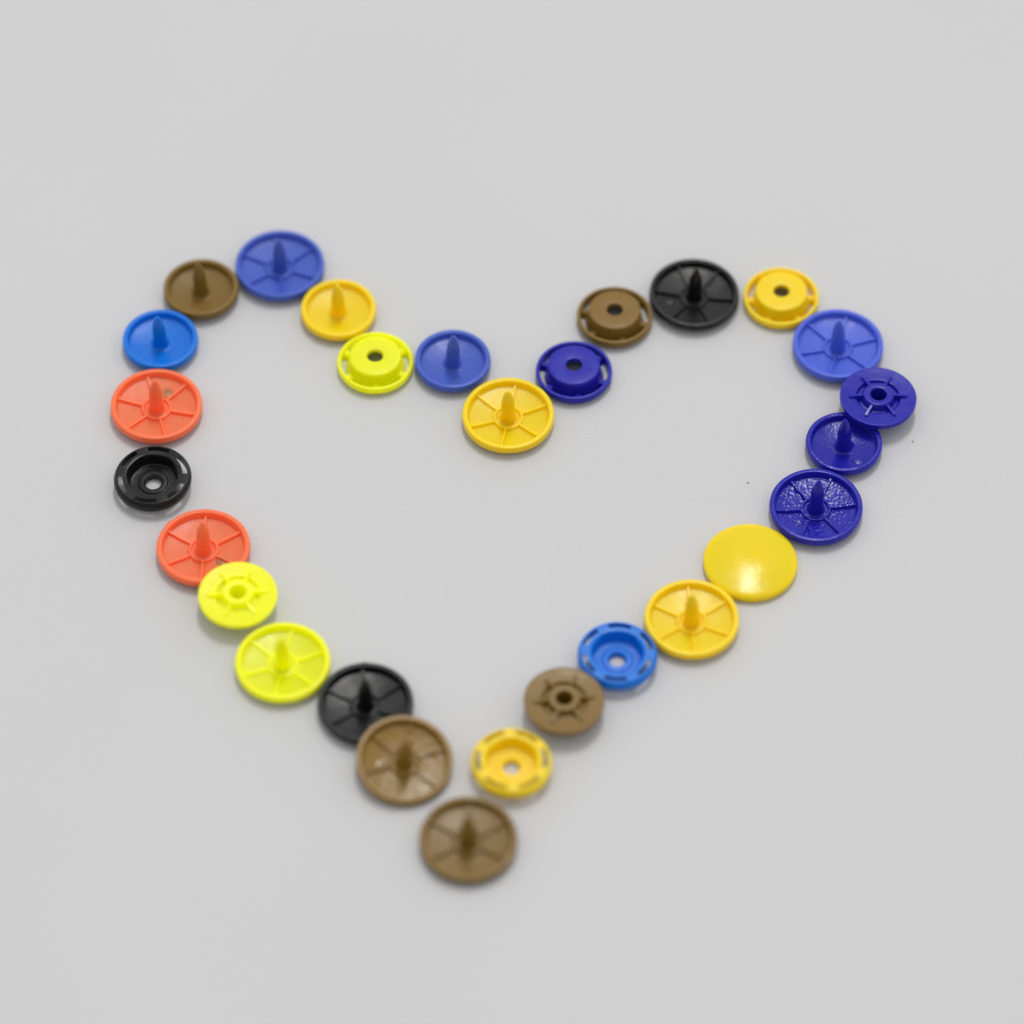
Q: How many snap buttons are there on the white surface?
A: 28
